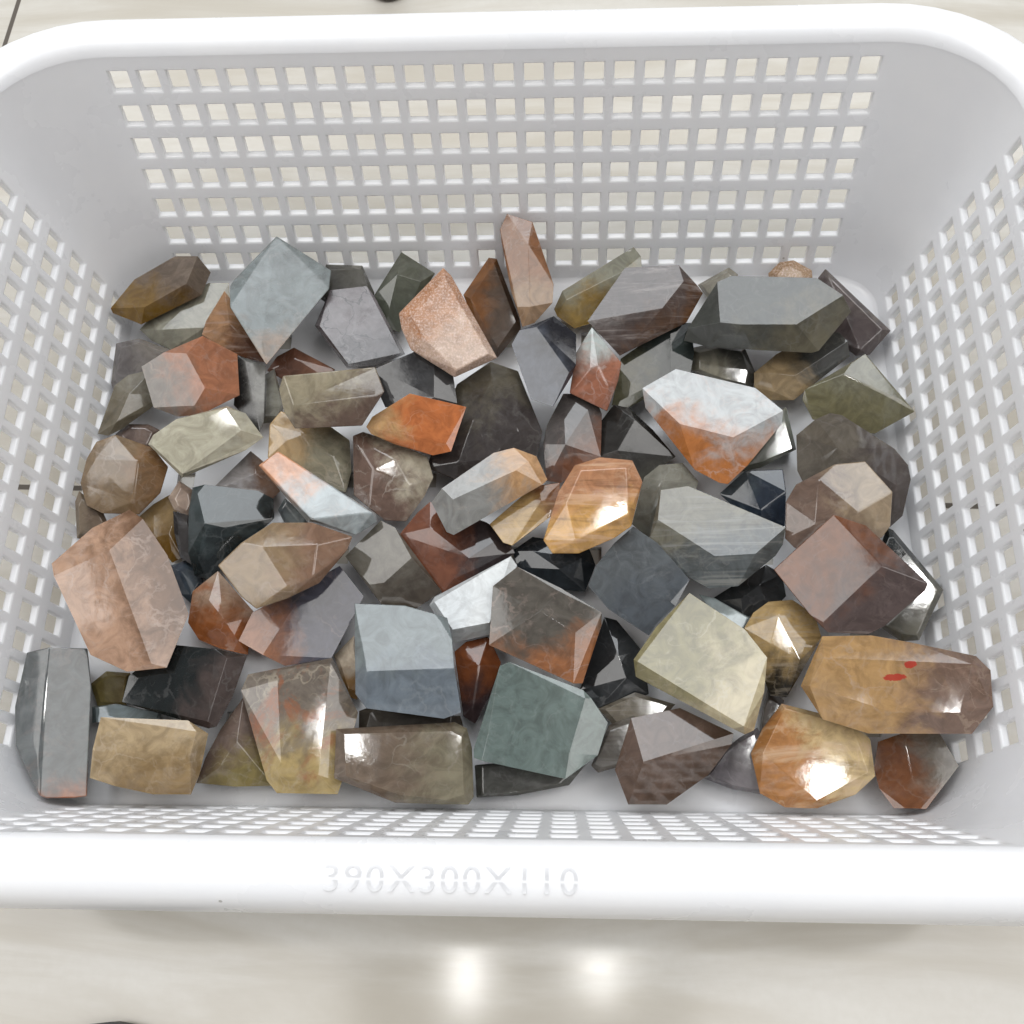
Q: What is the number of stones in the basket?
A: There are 97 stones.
